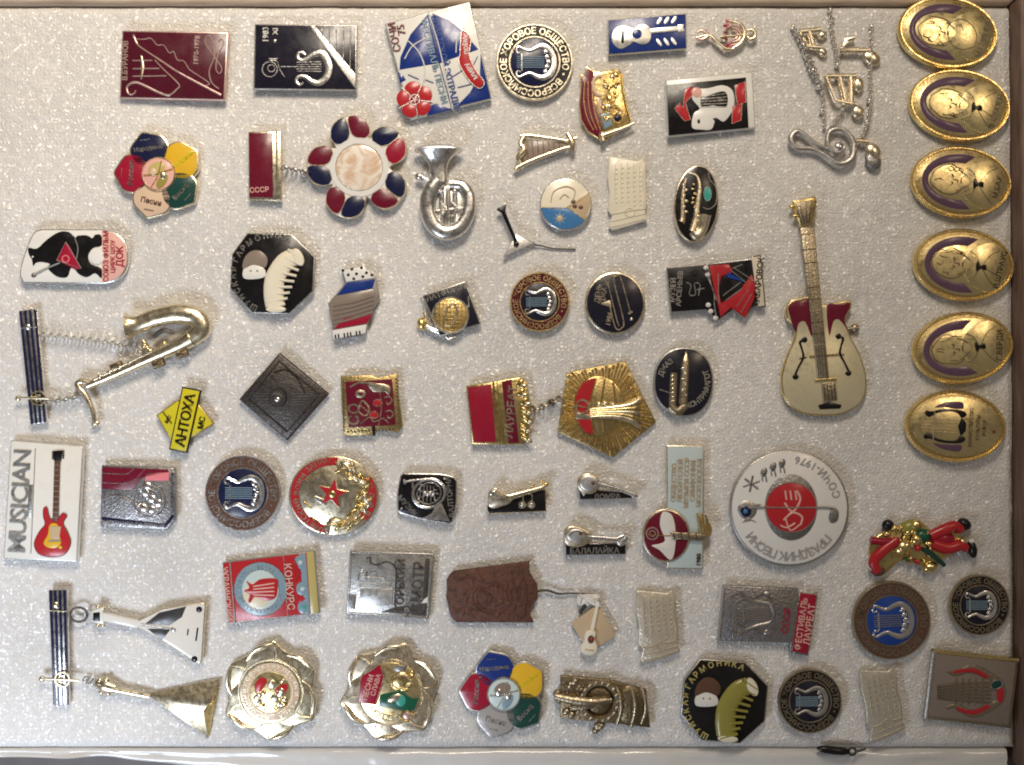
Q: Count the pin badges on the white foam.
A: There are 65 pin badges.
